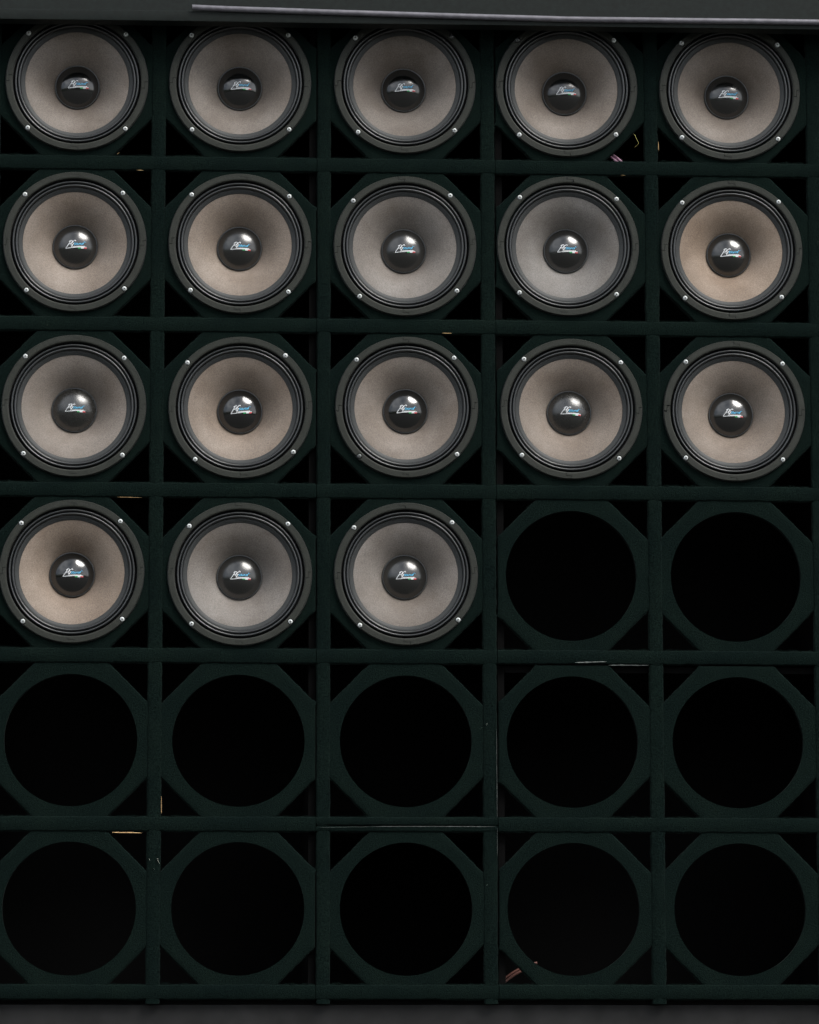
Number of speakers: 18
